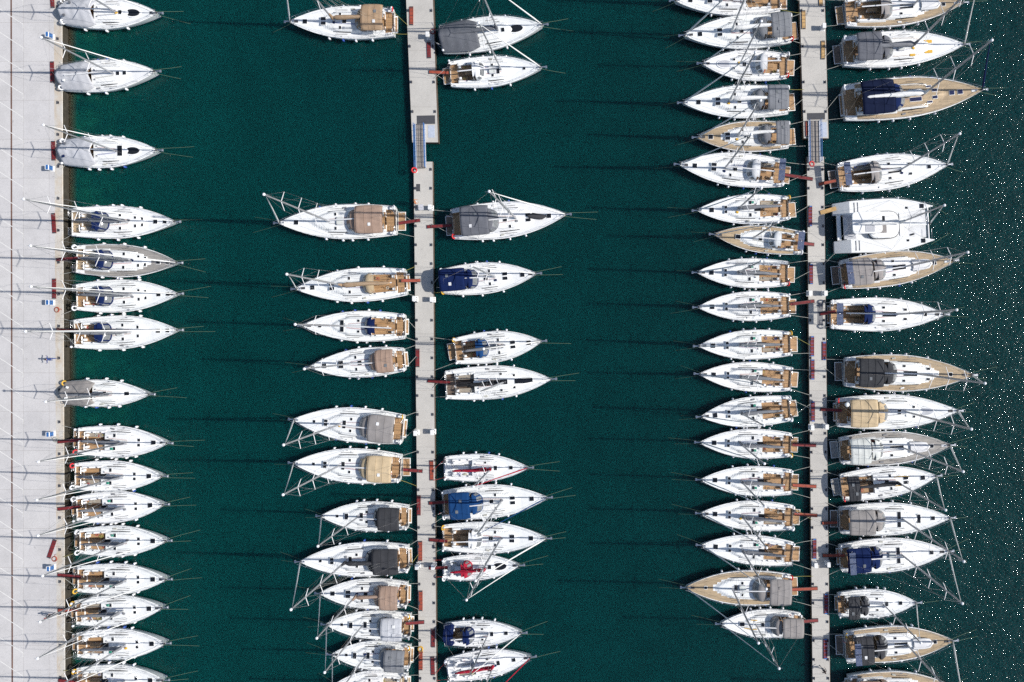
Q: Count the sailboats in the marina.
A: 76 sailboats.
